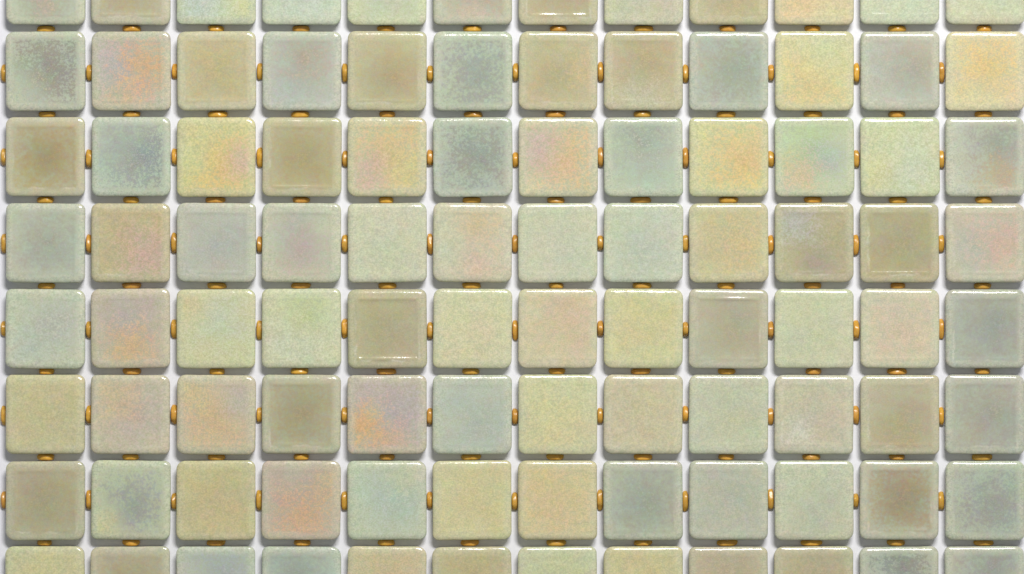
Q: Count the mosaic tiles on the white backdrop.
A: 96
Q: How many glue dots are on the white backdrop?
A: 156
